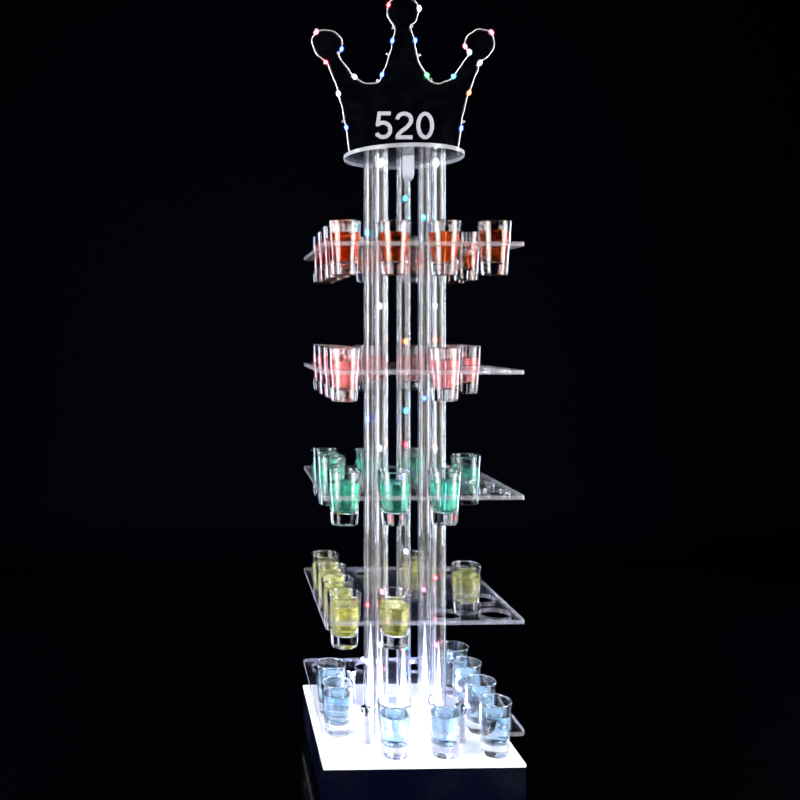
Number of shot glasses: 43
